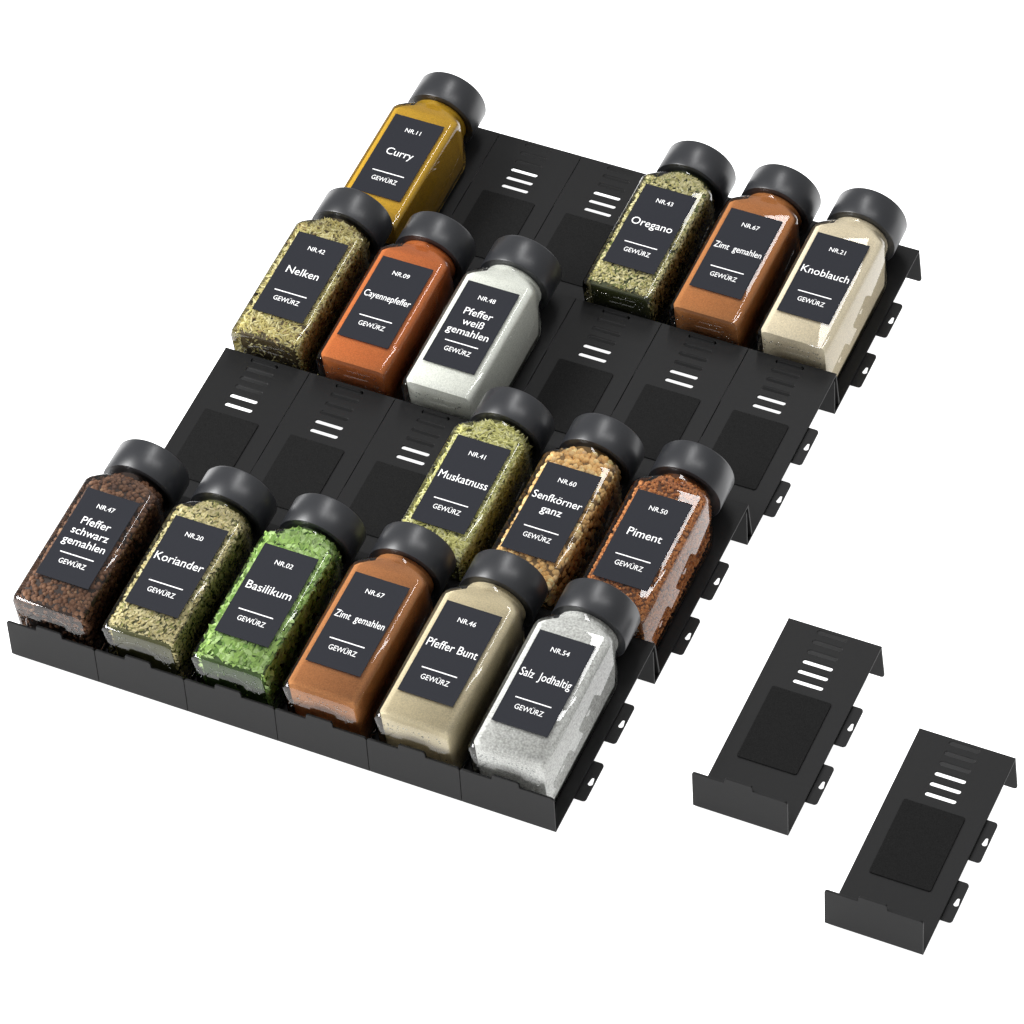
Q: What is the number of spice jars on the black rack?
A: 16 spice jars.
